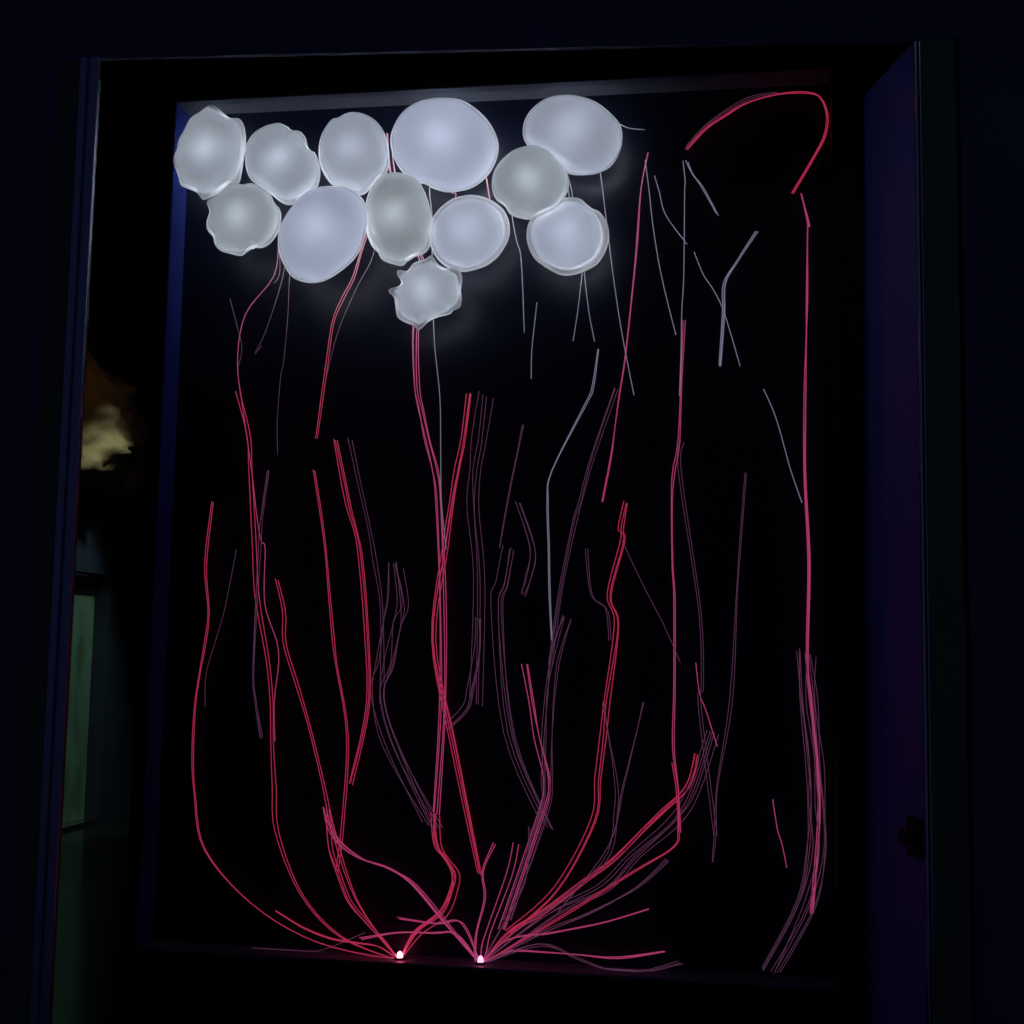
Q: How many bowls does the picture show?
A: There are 12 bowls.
